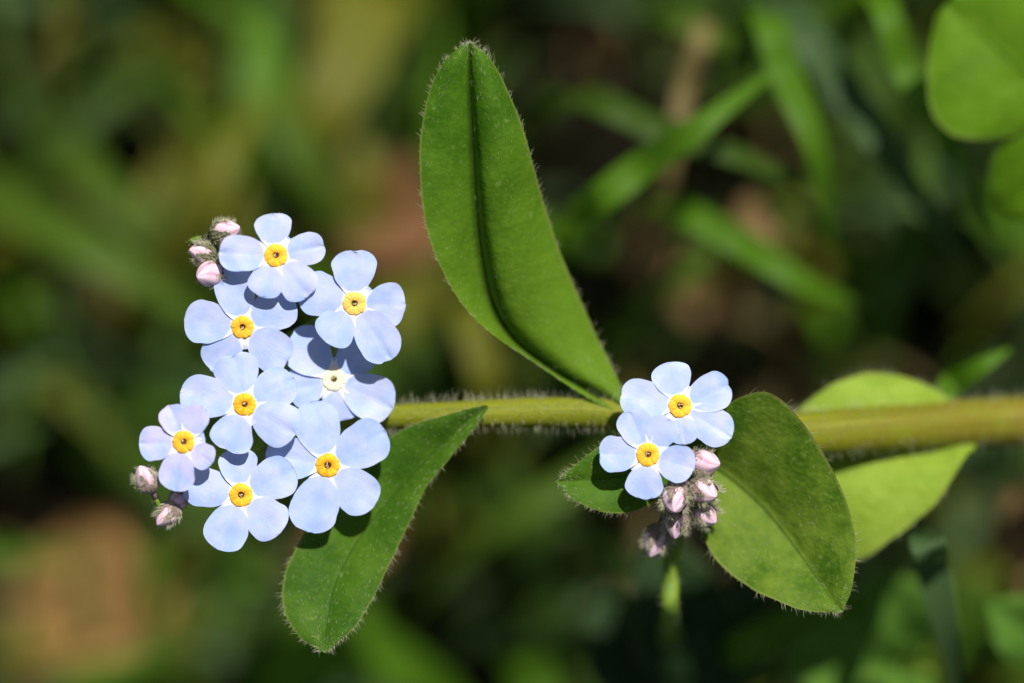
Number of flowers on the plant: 10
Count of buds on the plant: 12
